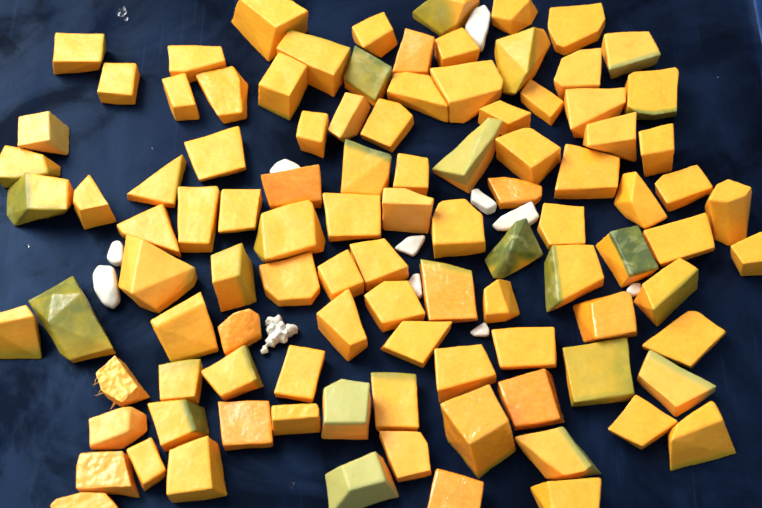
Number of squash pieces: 102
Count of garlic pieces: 11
